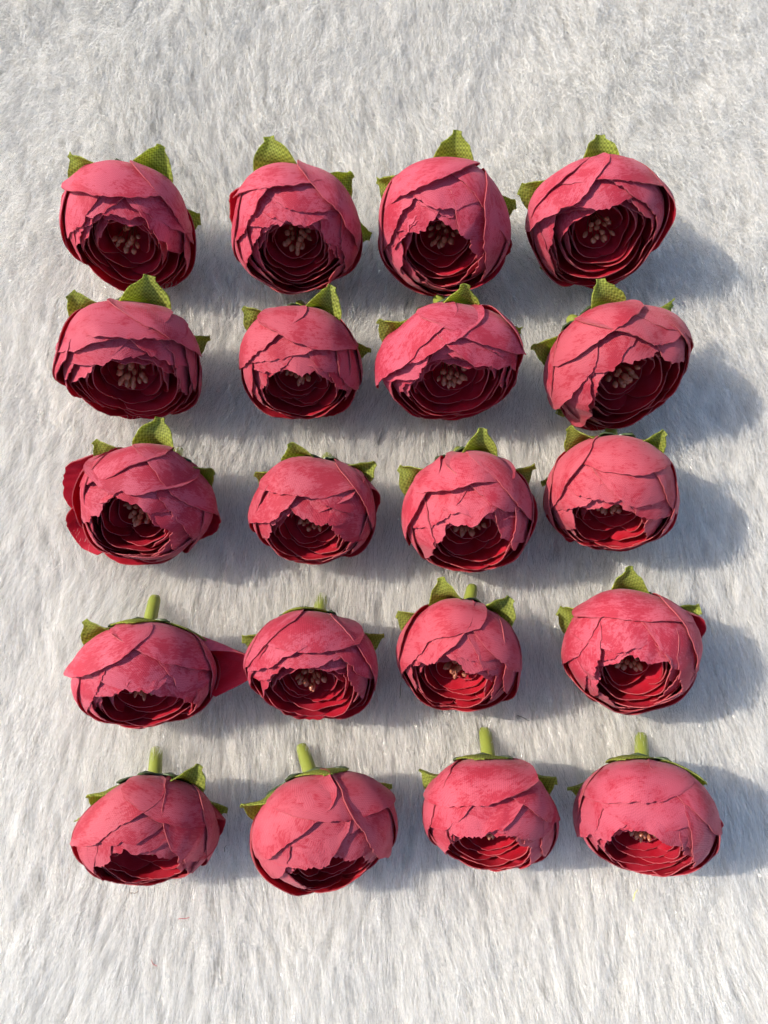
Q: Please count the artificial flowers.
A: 20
